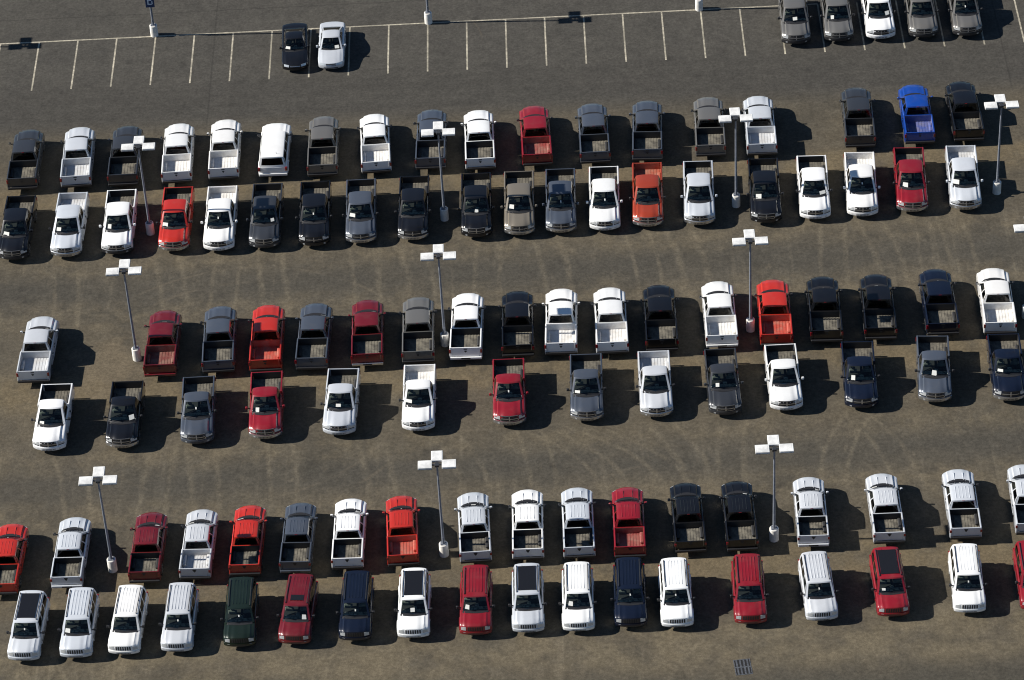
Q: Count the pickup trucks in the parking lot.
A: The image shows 92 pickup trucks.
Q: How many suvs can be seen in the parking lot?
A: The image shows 19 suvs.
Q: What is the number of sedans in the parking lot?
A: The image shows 2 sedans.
